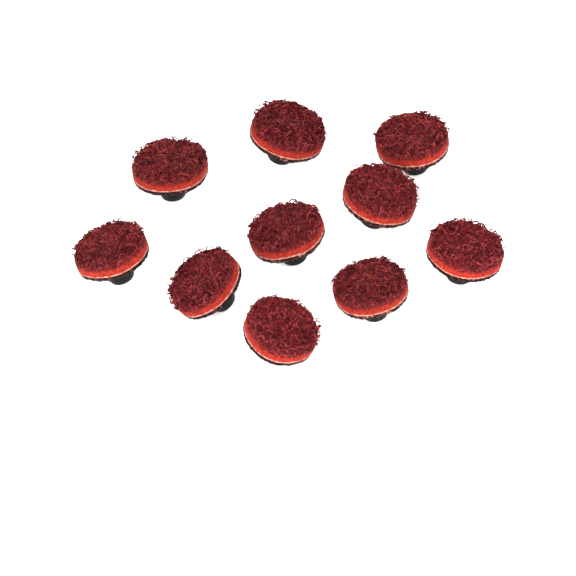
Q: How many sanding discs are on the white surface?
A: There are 10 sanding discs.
